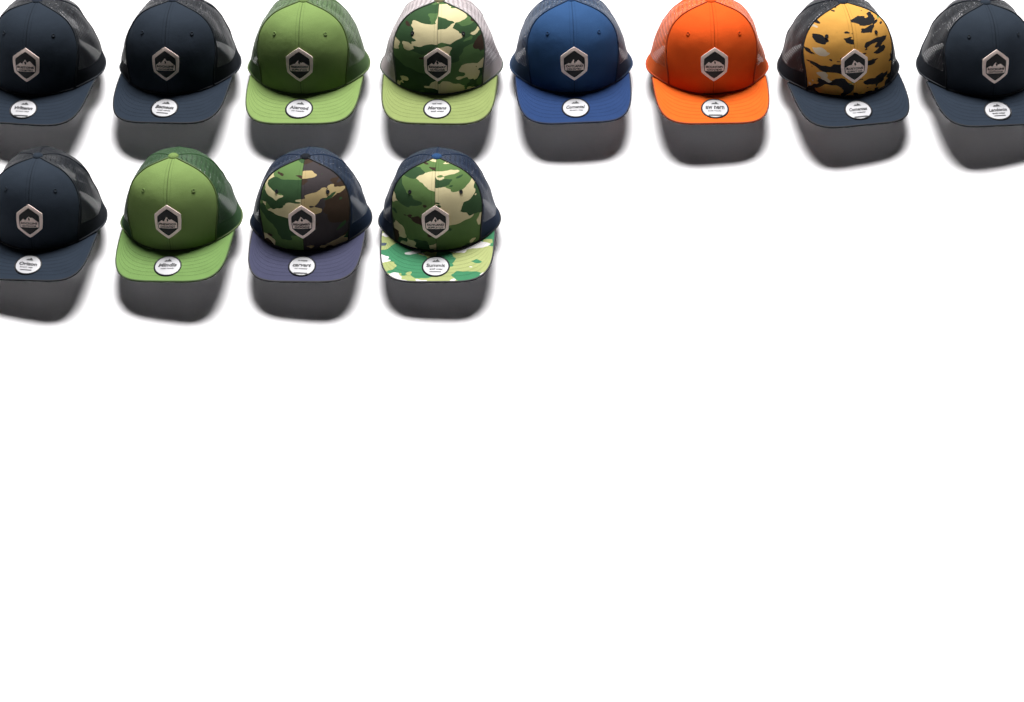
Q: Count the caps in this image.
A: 12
